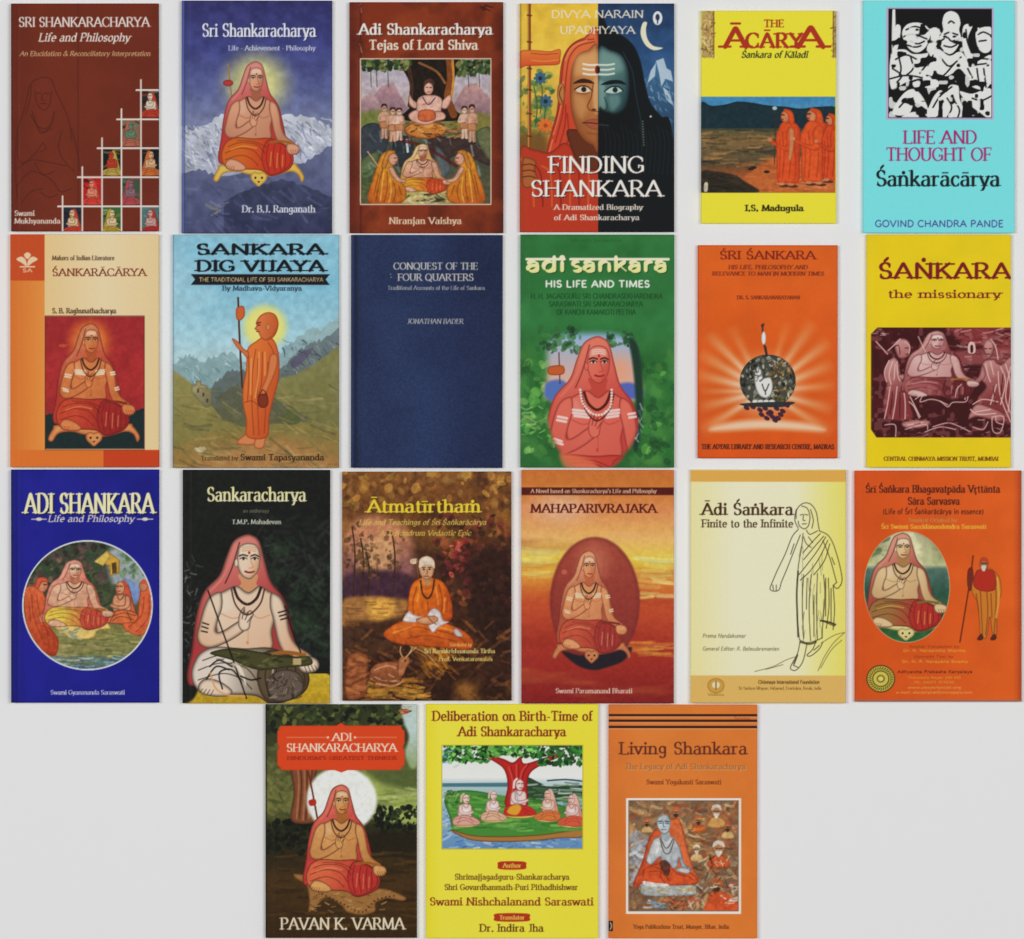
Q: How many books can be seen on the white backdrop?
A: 21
